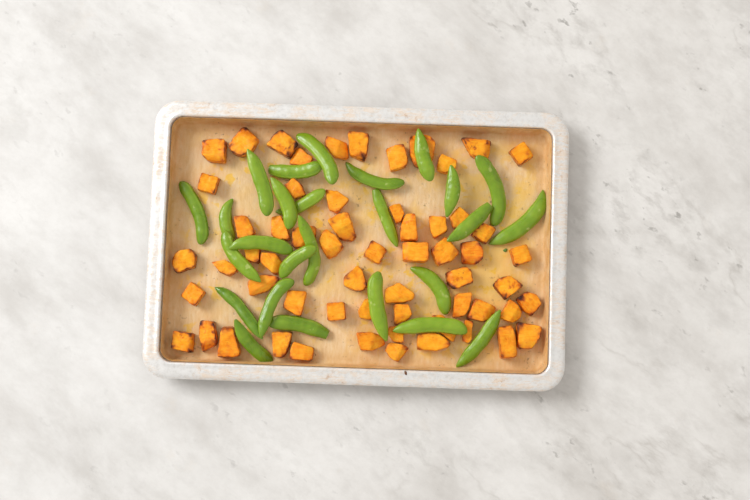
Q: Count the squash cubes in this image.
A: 60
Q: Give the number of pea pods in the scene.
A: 26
